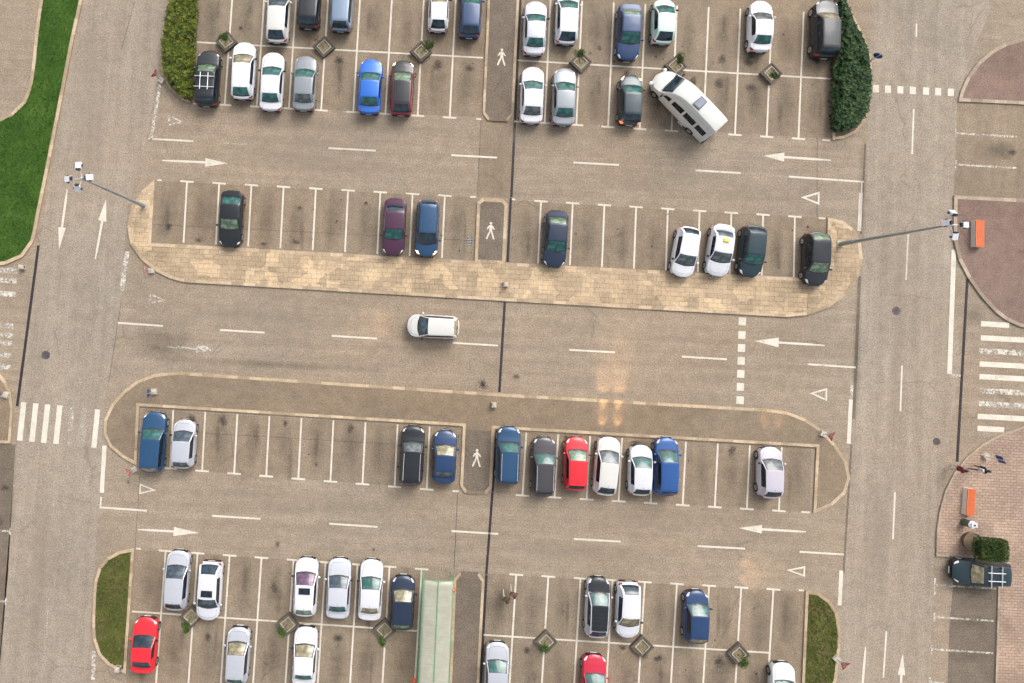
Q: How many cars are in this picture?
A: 56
